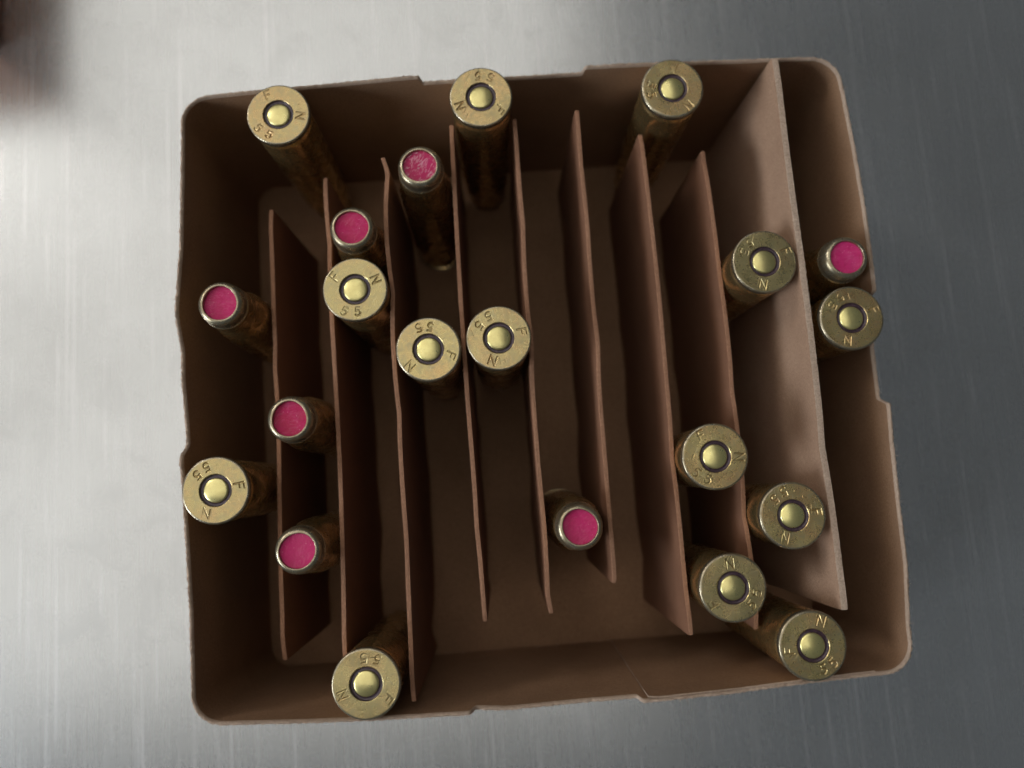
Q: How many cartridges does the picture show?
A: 21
